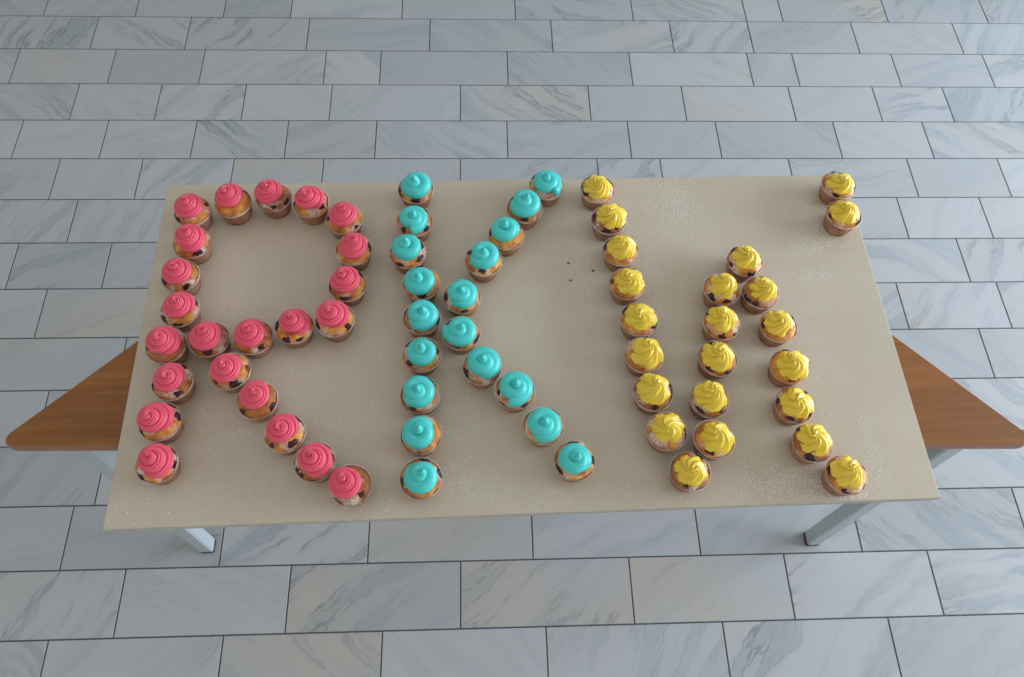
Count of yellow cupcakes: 23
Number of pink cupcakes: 23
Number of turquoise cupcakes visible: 19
